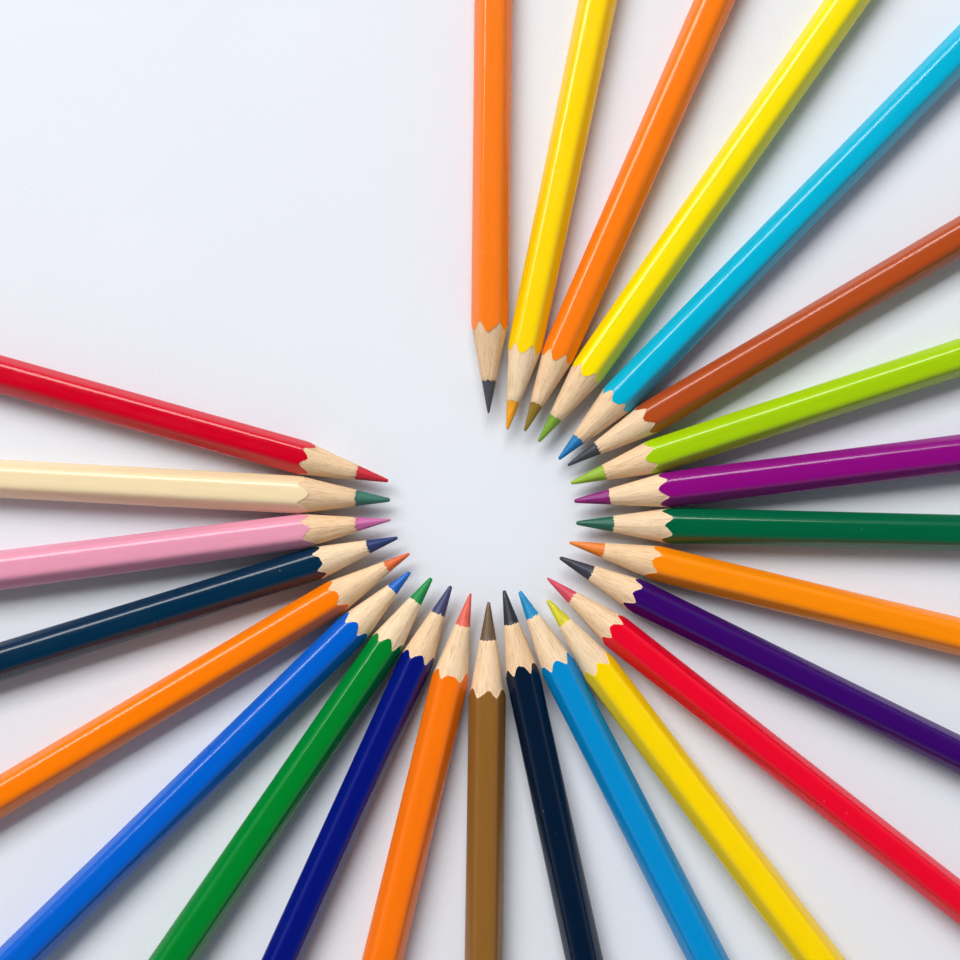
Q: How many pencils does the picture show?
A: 25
